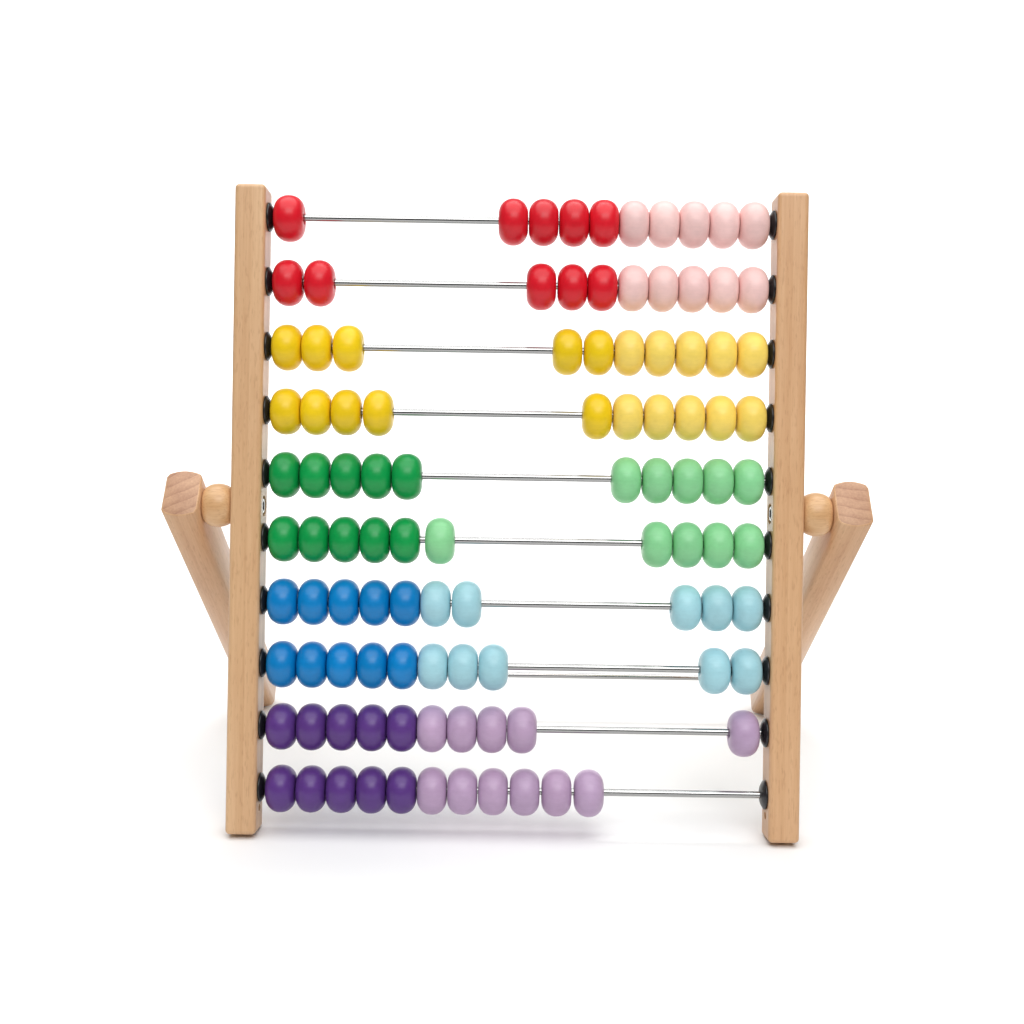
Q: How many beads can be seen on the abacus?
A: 101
